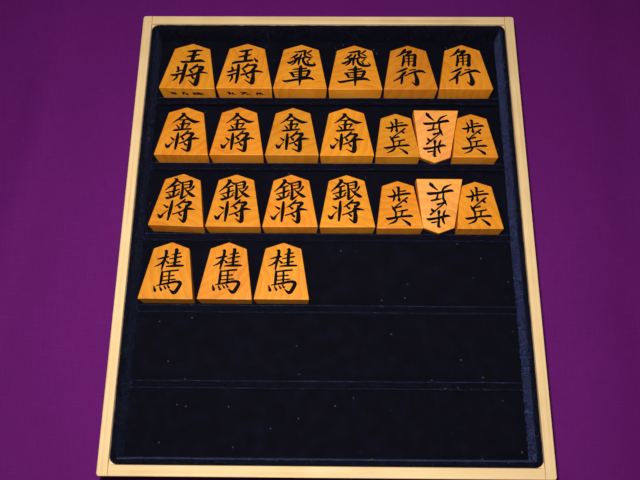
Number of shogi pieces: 23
